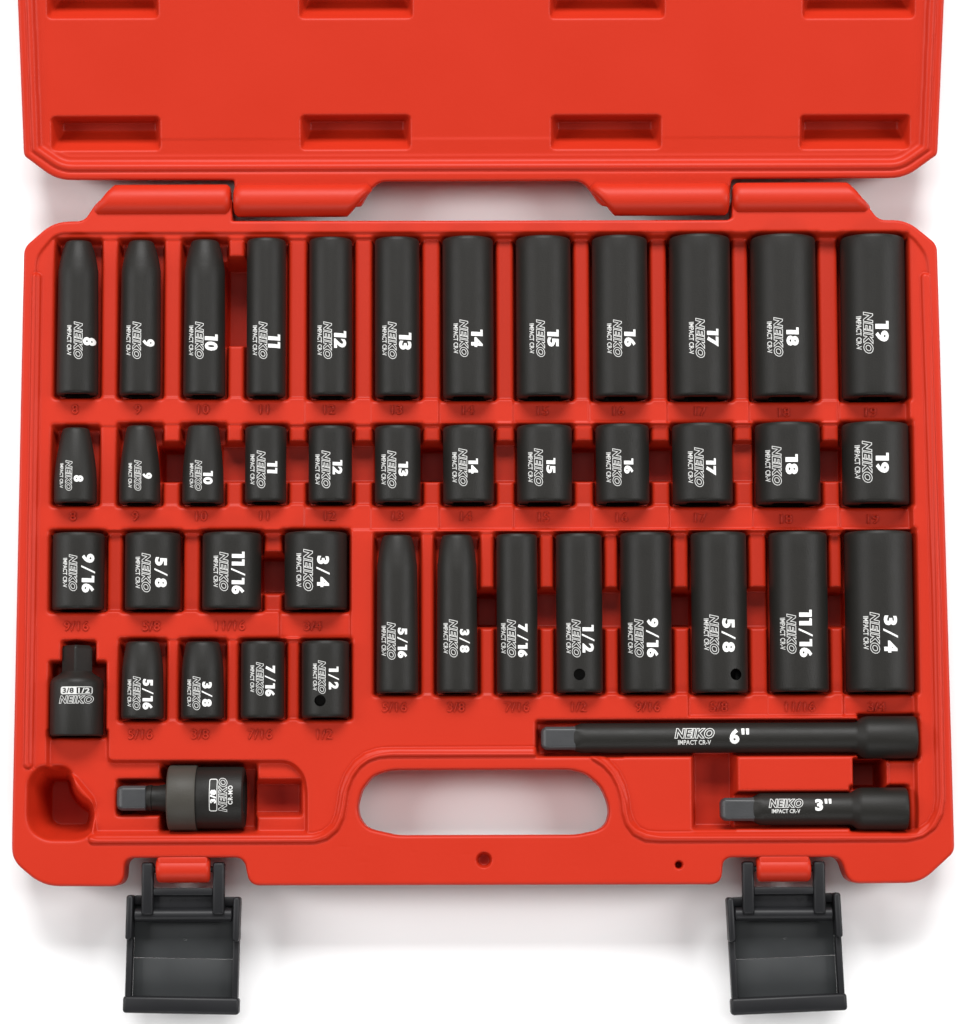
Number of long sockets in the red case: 20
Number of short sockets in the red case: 20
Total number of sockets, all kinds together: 40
